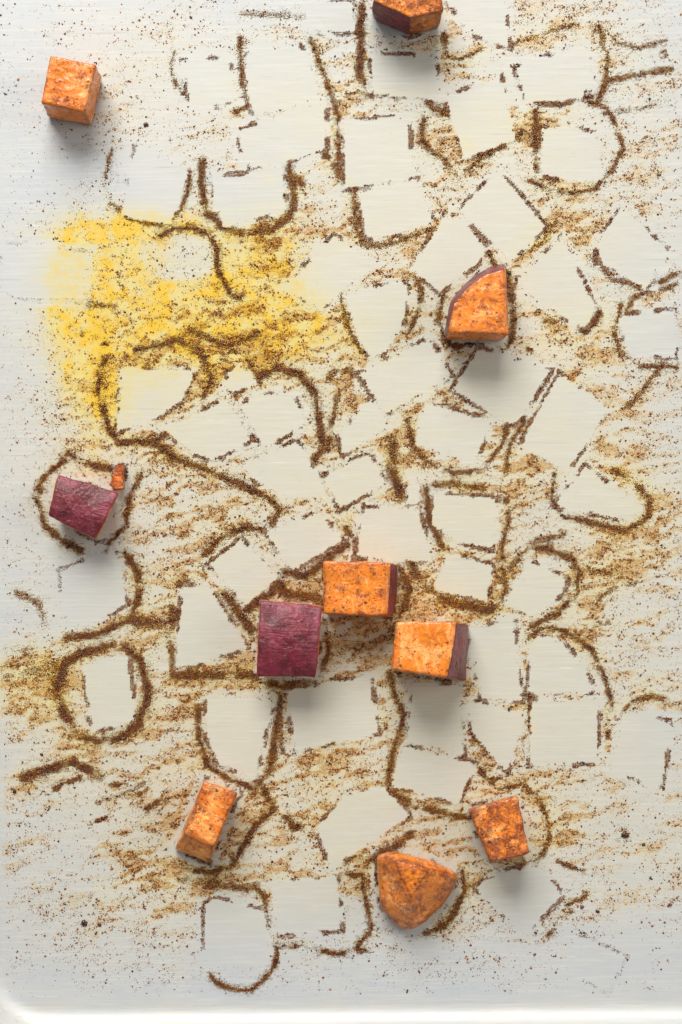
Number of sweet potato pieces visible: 11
